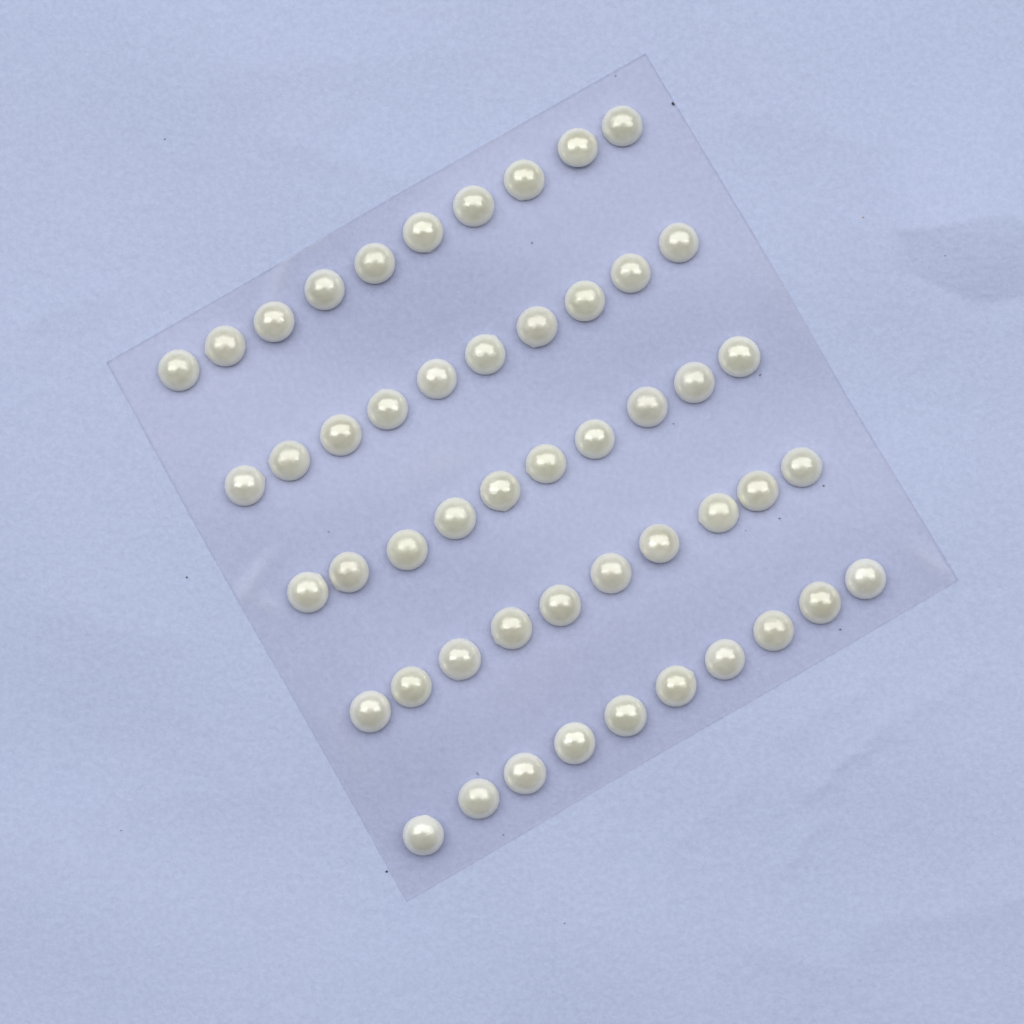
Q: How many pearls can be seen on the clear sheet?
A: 50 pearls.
